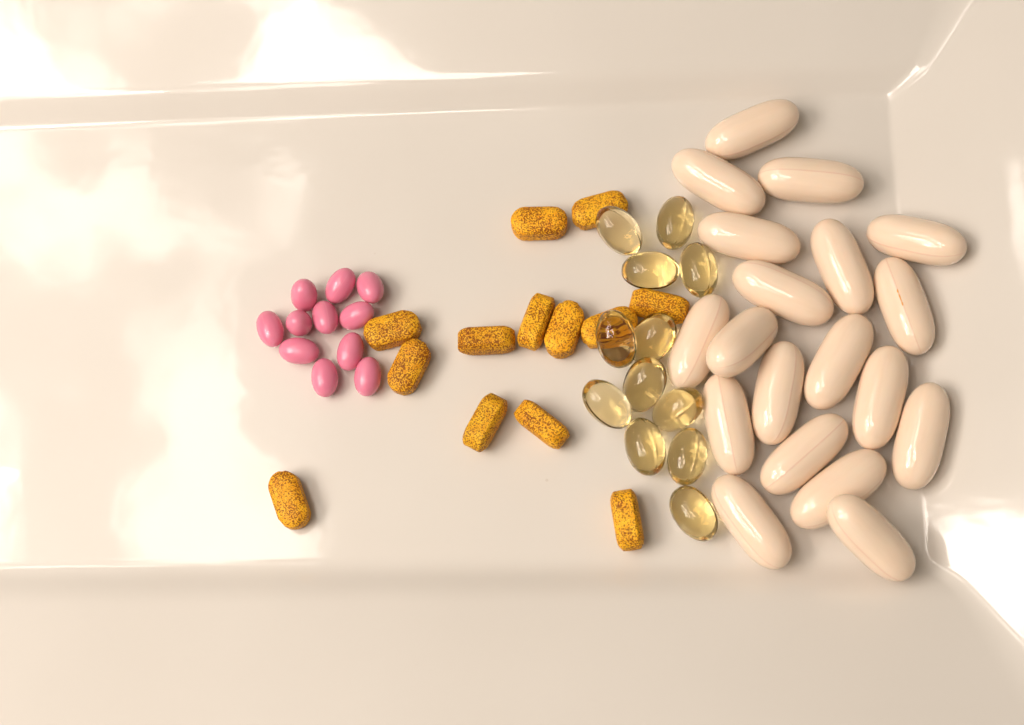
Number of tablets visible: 13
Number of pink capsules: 11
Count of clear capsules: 12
